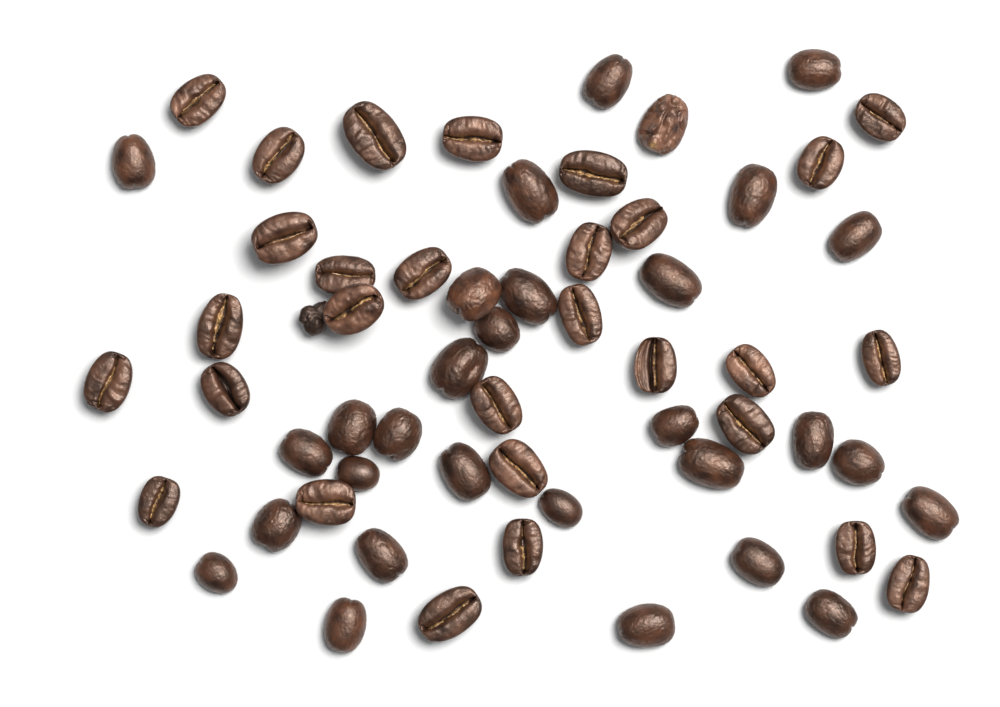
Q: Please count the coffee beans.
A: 60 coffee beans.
